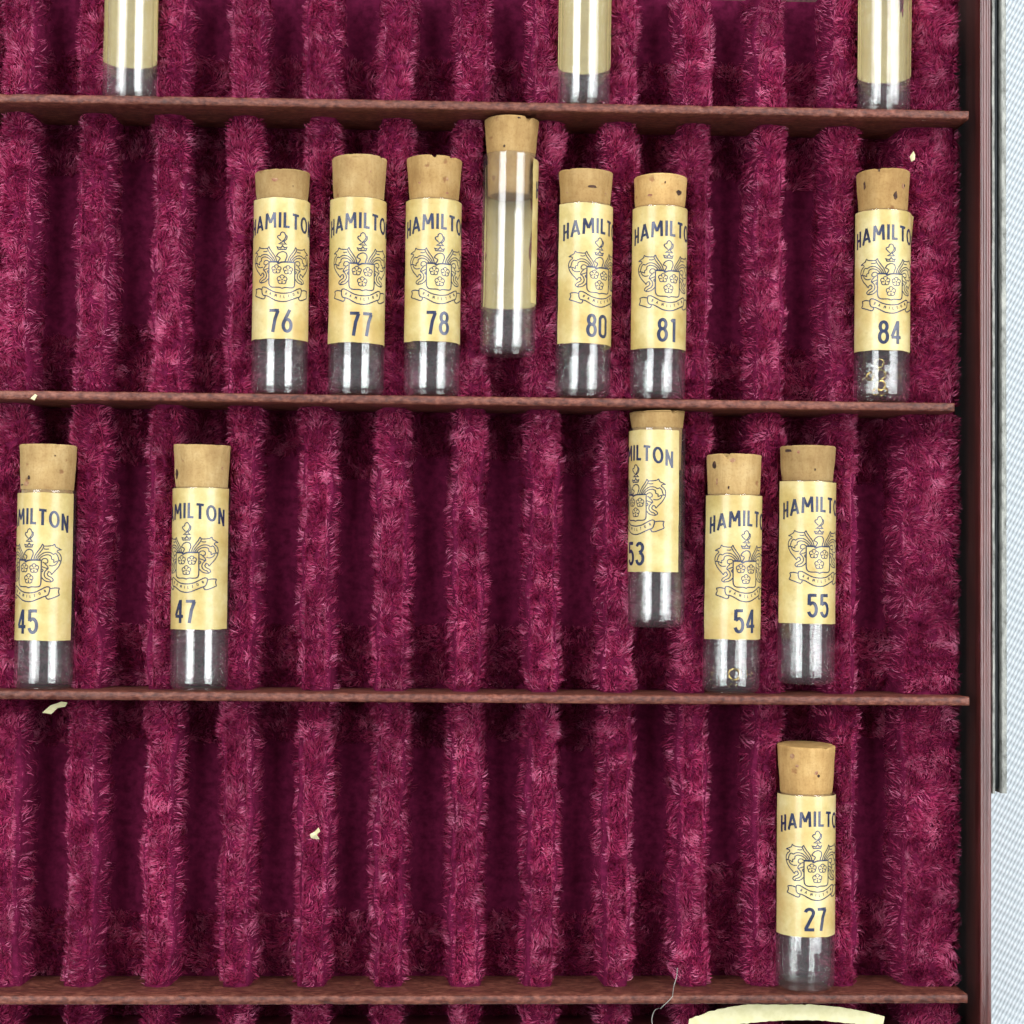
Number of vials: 16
